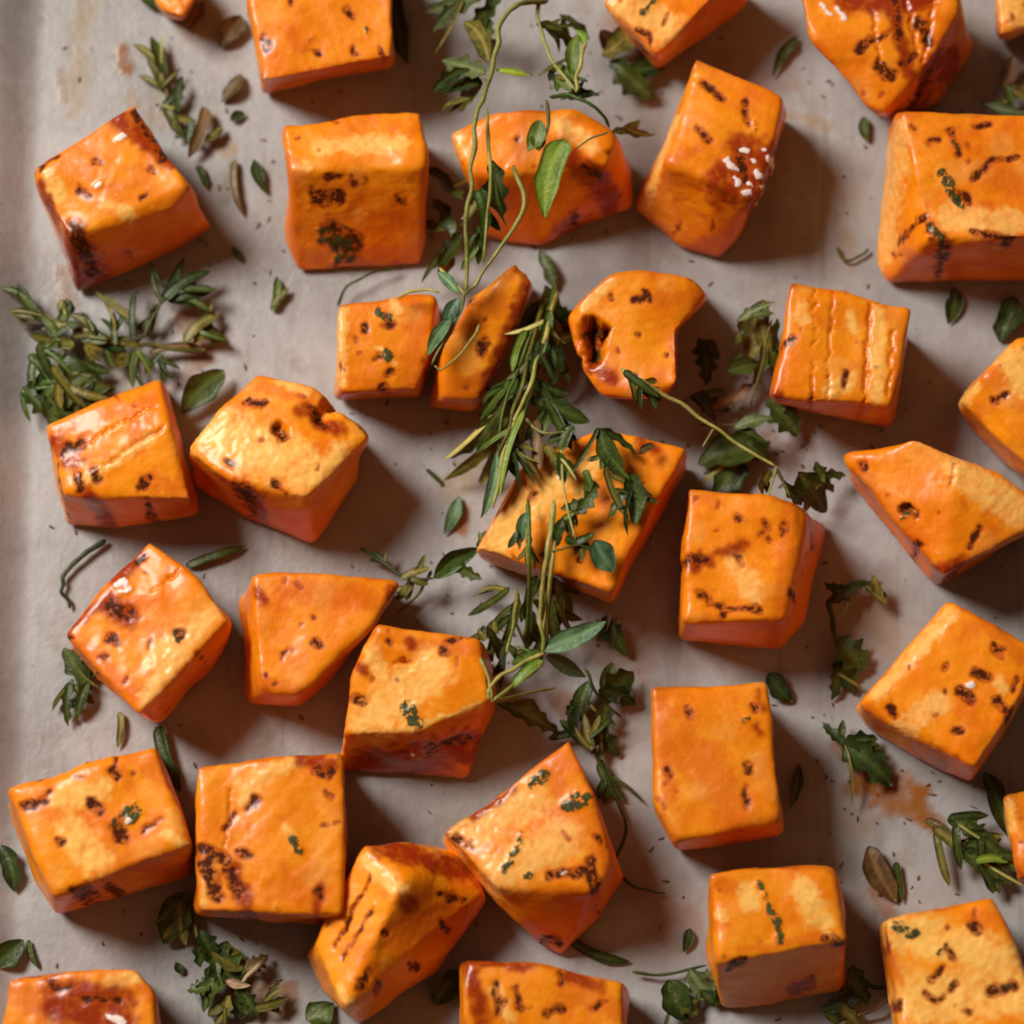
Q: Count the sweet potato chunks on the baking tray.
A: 34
